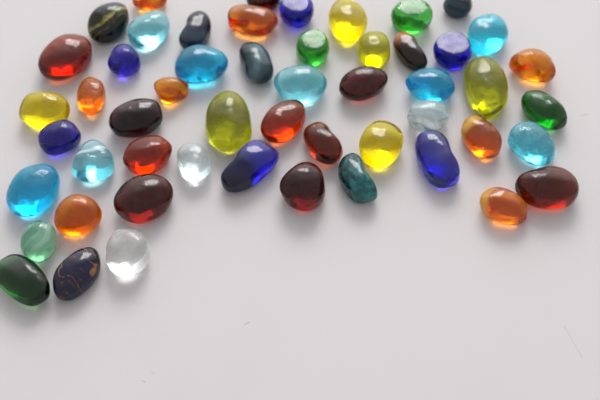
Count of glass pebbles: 53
